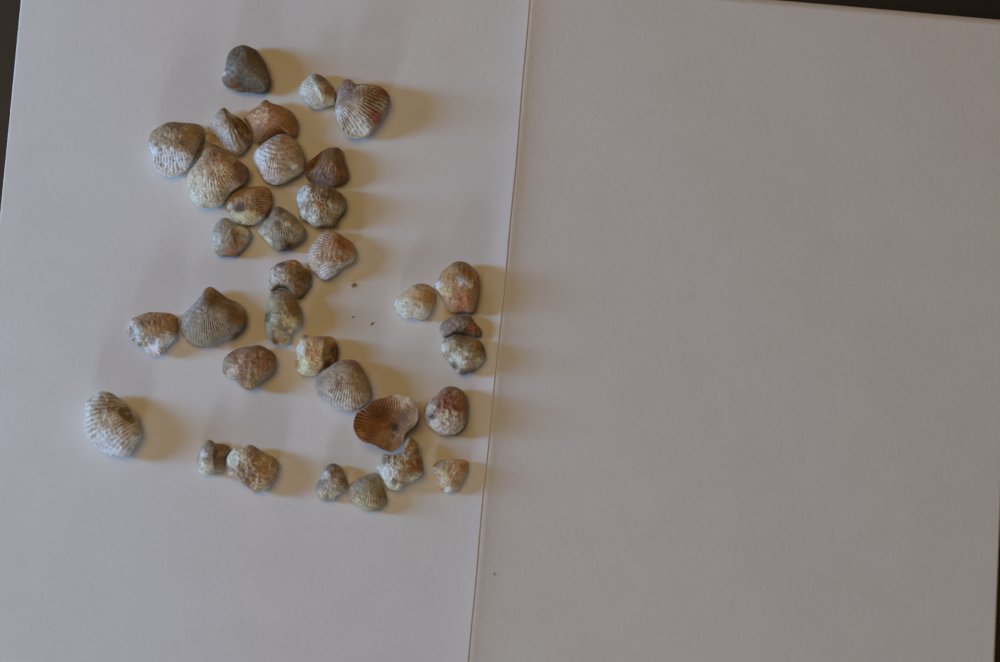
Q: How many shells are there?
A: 34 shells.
